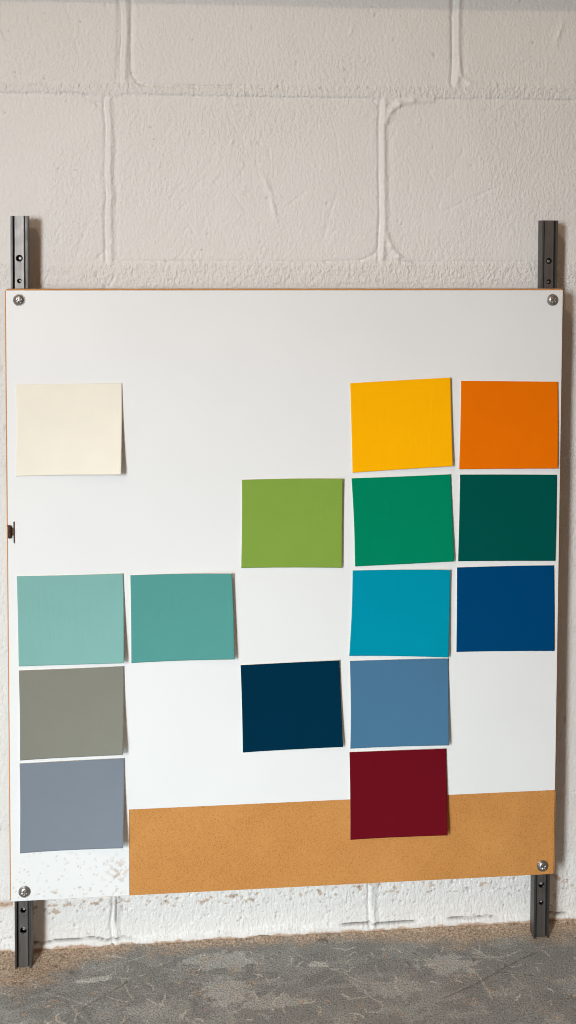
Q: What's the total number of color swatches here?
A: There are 15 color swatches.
